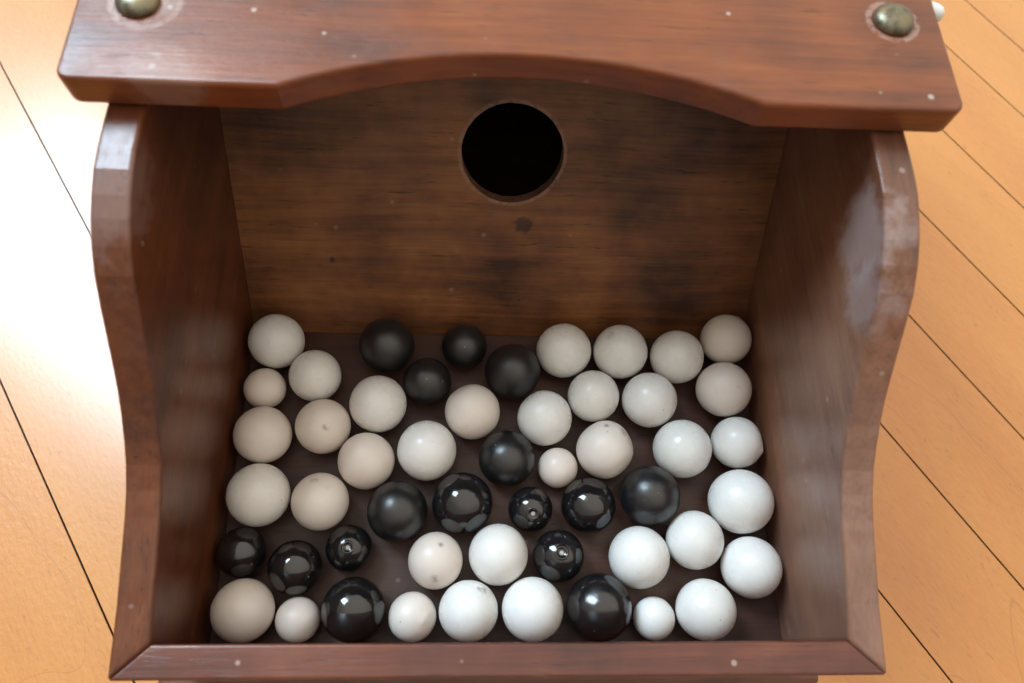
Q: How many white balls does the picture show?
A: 36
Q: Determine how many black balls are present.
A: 16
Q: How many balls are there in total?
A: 52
